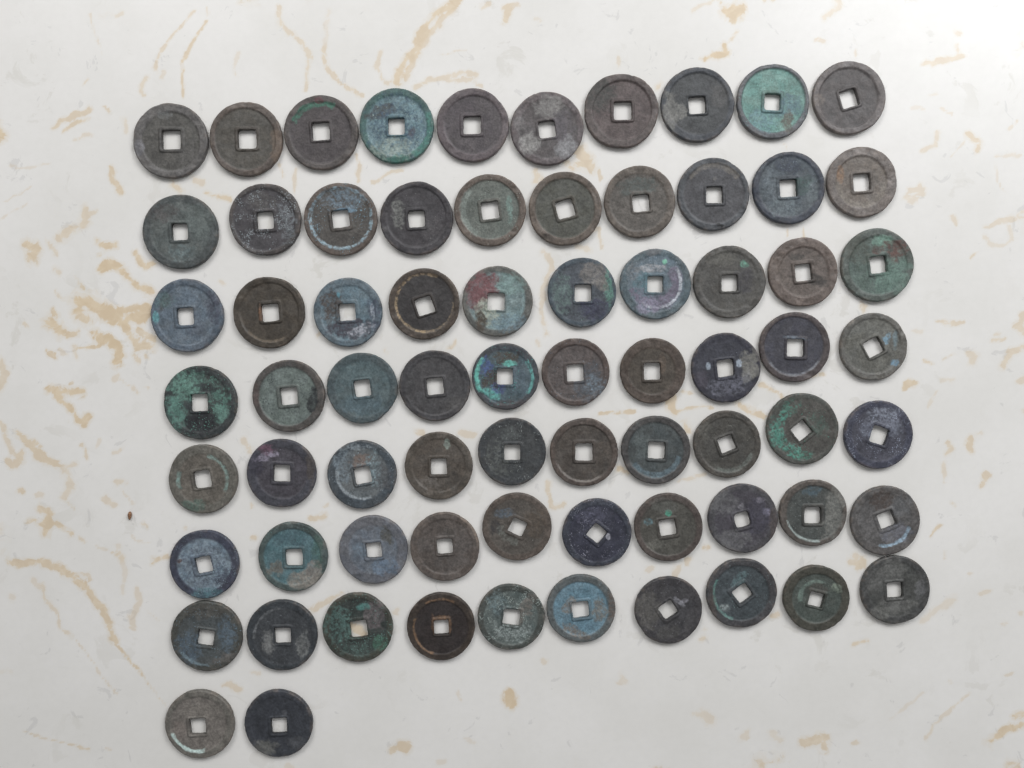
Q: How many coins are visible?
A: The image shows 72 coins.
